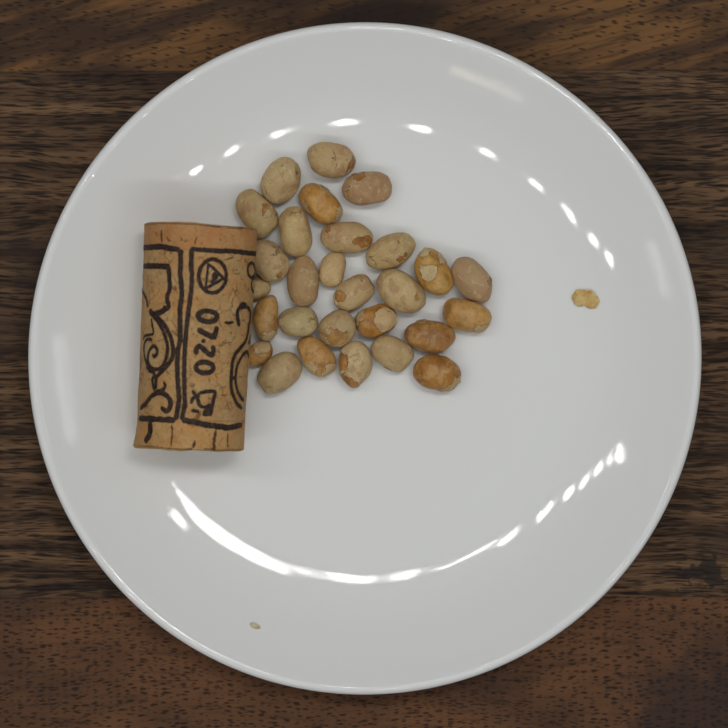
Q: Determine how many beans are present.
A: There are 28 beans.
